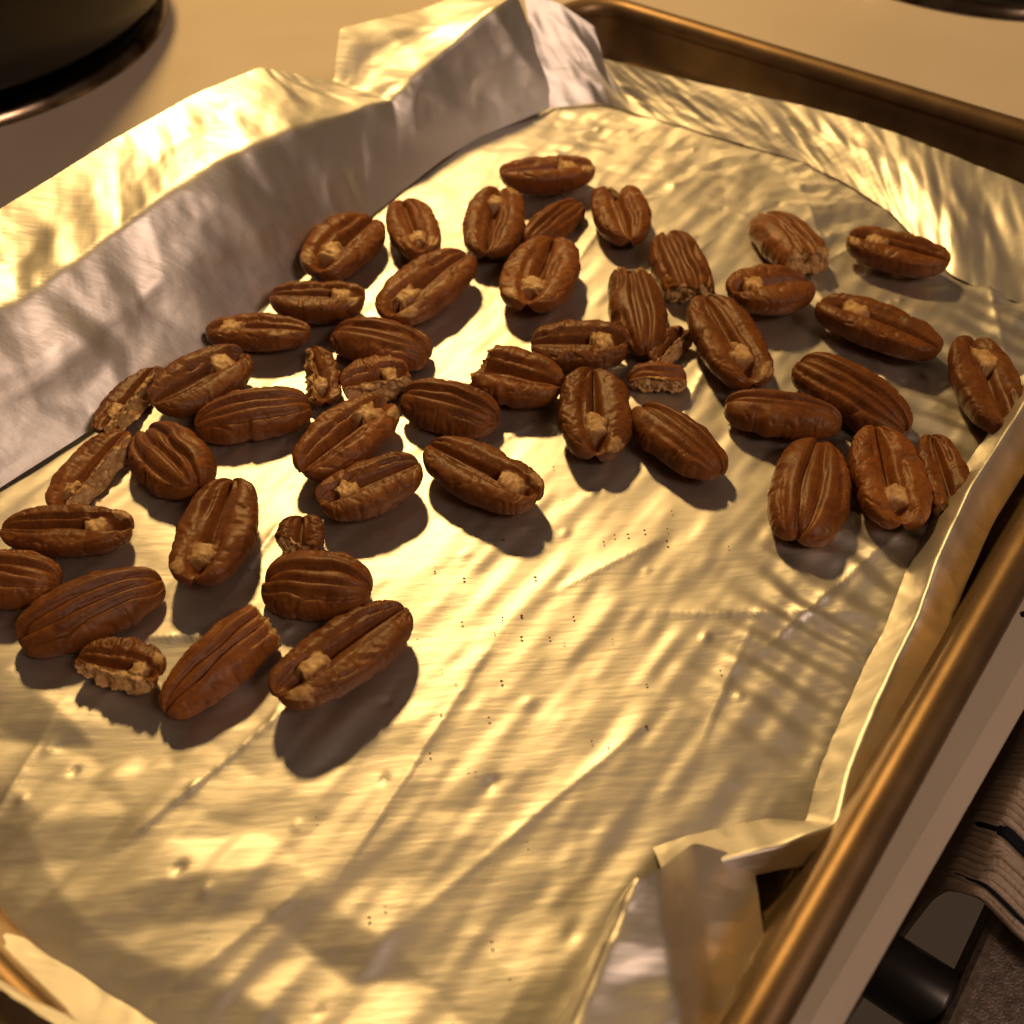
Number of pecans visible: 50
